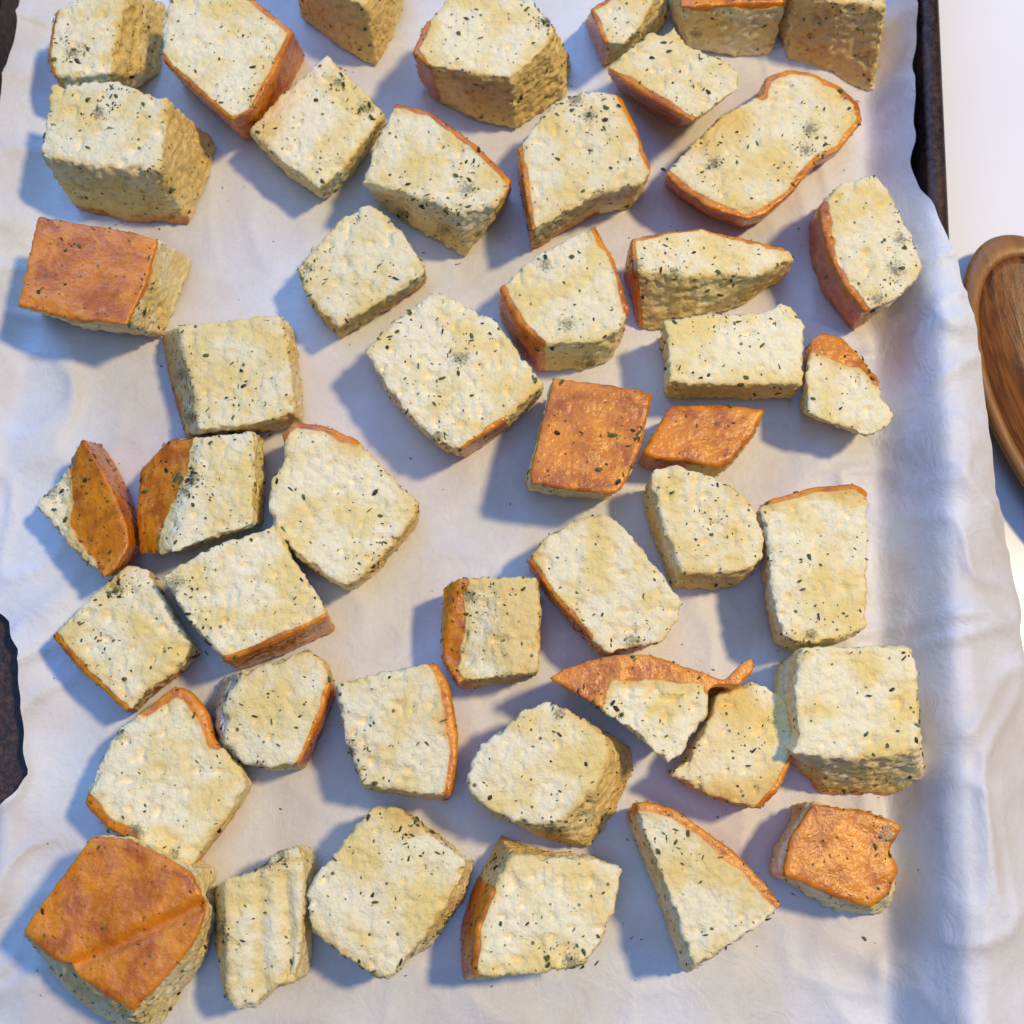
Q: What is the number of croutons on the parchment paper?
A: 46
